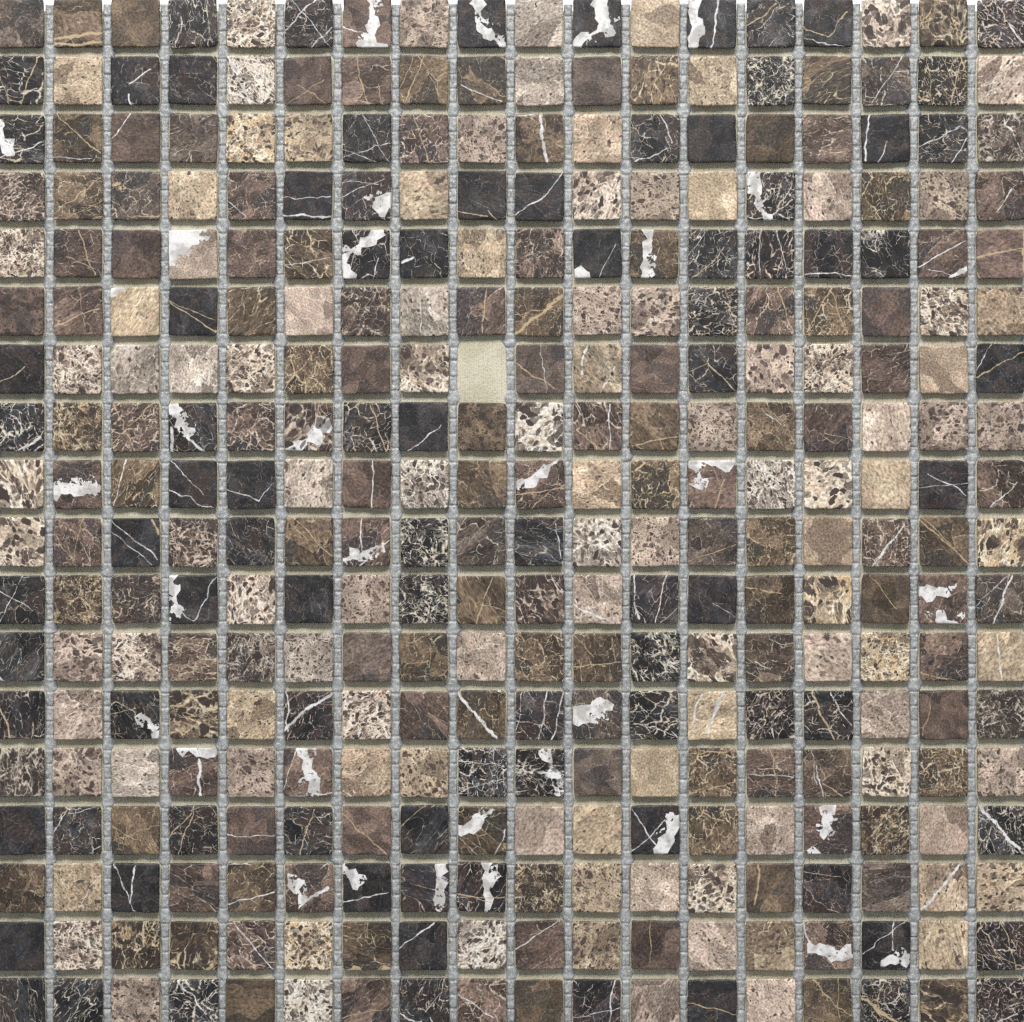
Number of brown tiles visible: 132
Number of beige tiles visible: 103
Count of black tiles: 88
